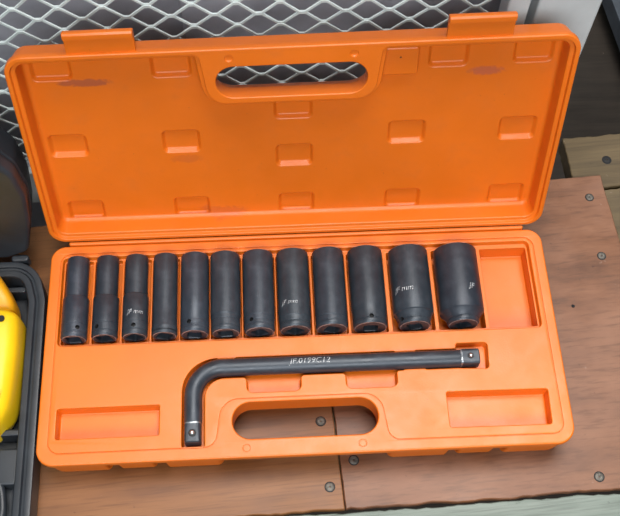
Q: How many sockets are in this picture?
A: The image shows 12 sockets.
